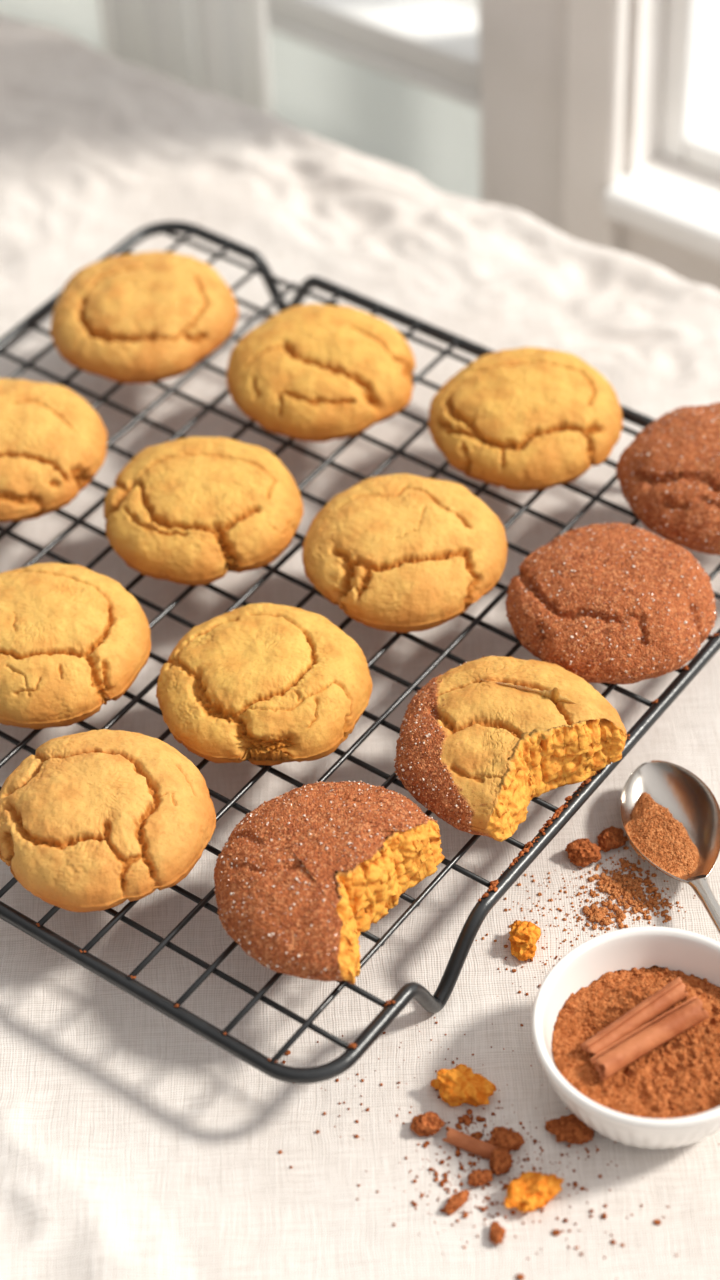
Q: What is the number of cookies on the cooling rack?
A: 13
